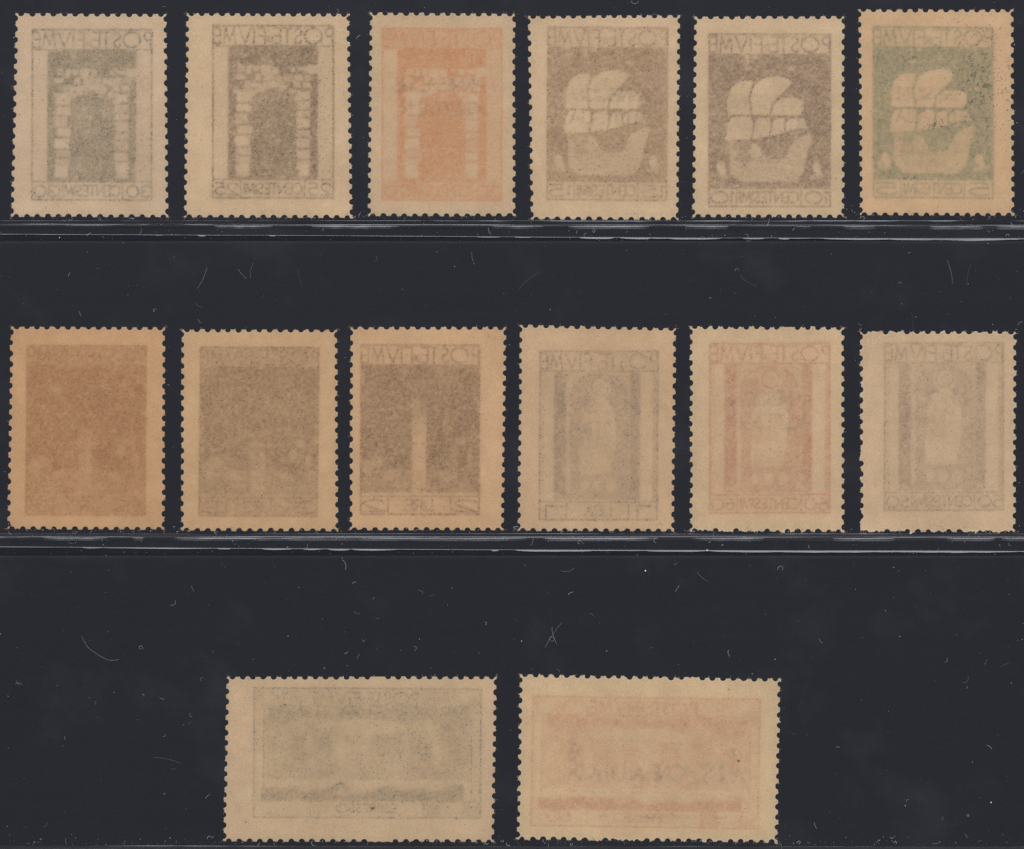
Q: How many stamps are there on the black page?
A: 14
